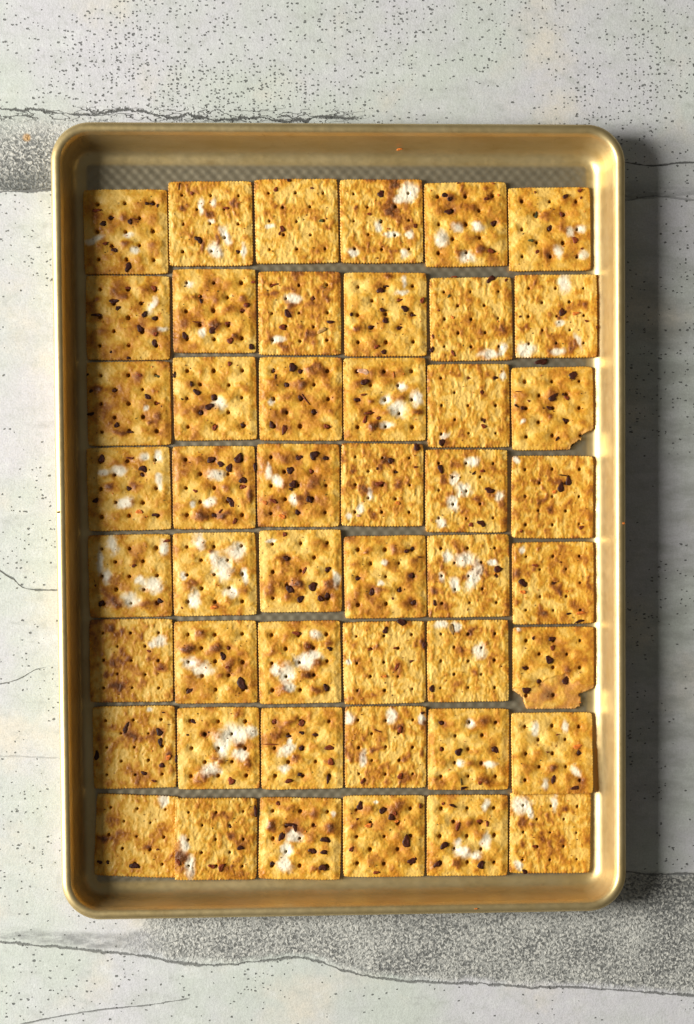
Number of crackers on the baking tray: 48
